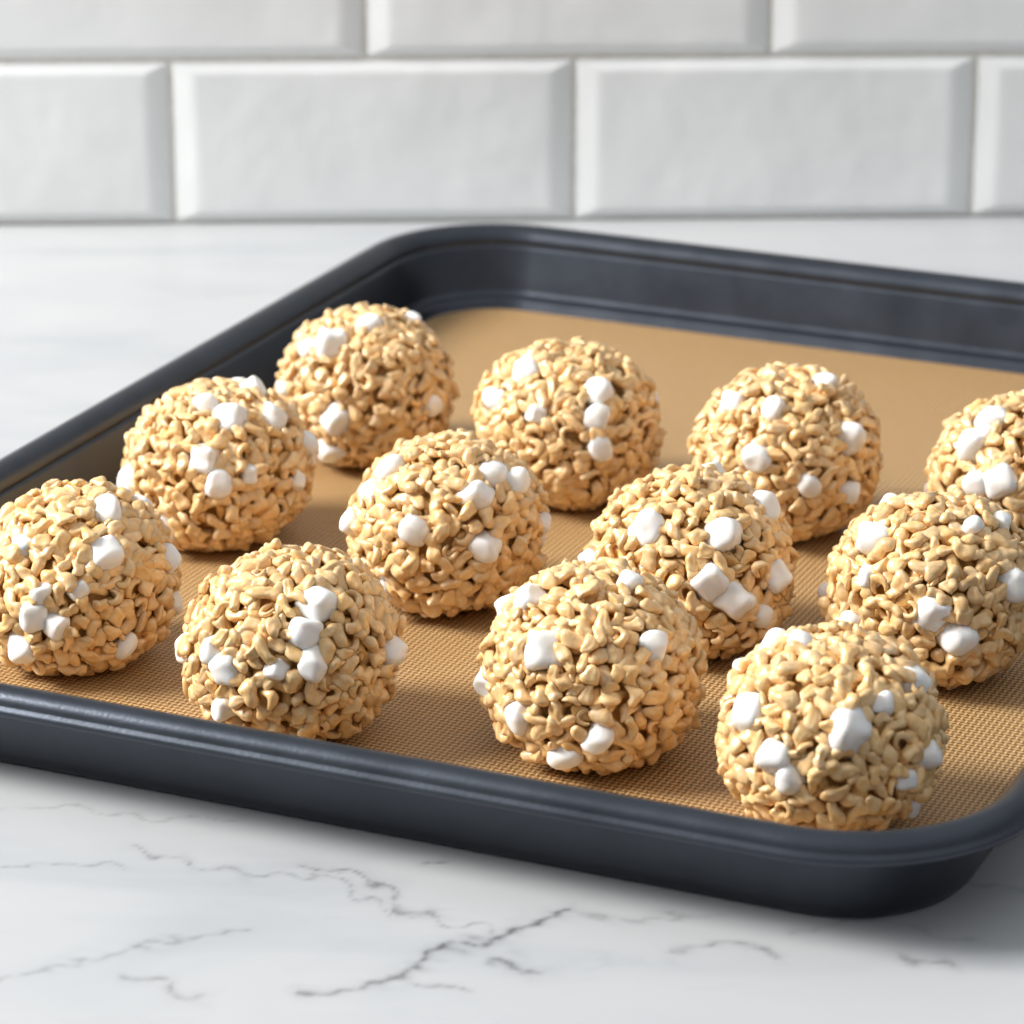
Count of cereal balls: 12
